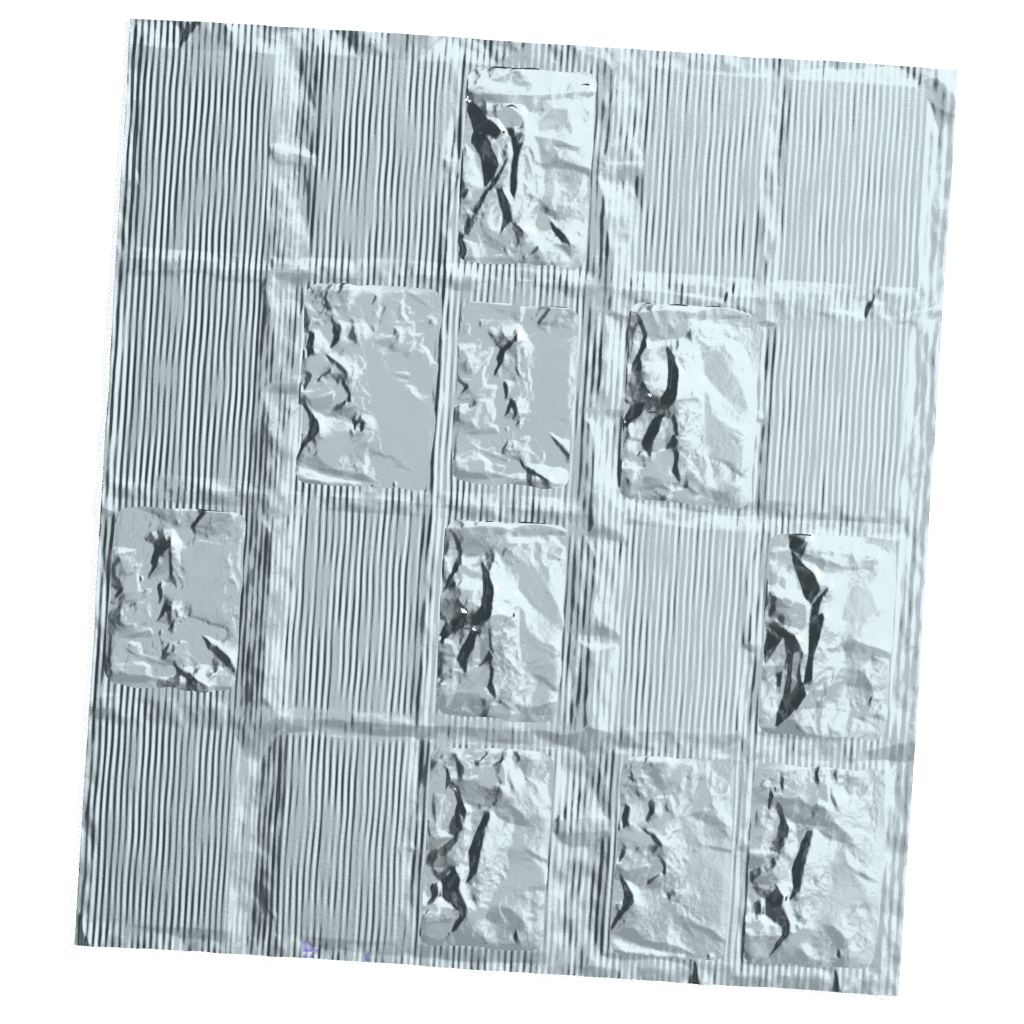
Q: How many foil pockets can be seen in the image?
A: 10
